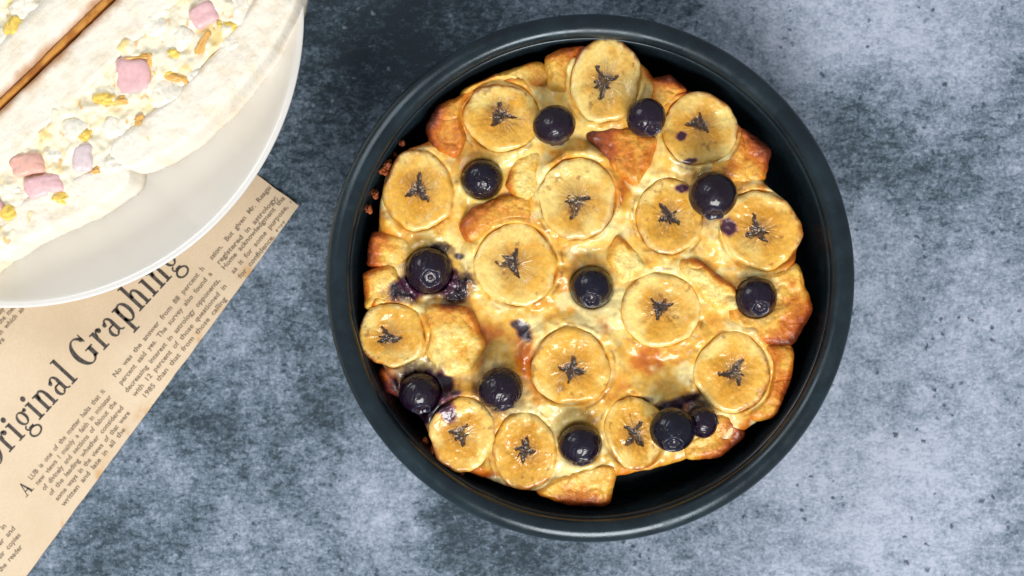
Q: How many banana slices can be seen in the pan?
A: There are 15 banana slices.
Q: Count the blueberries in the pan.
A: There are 12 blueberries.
